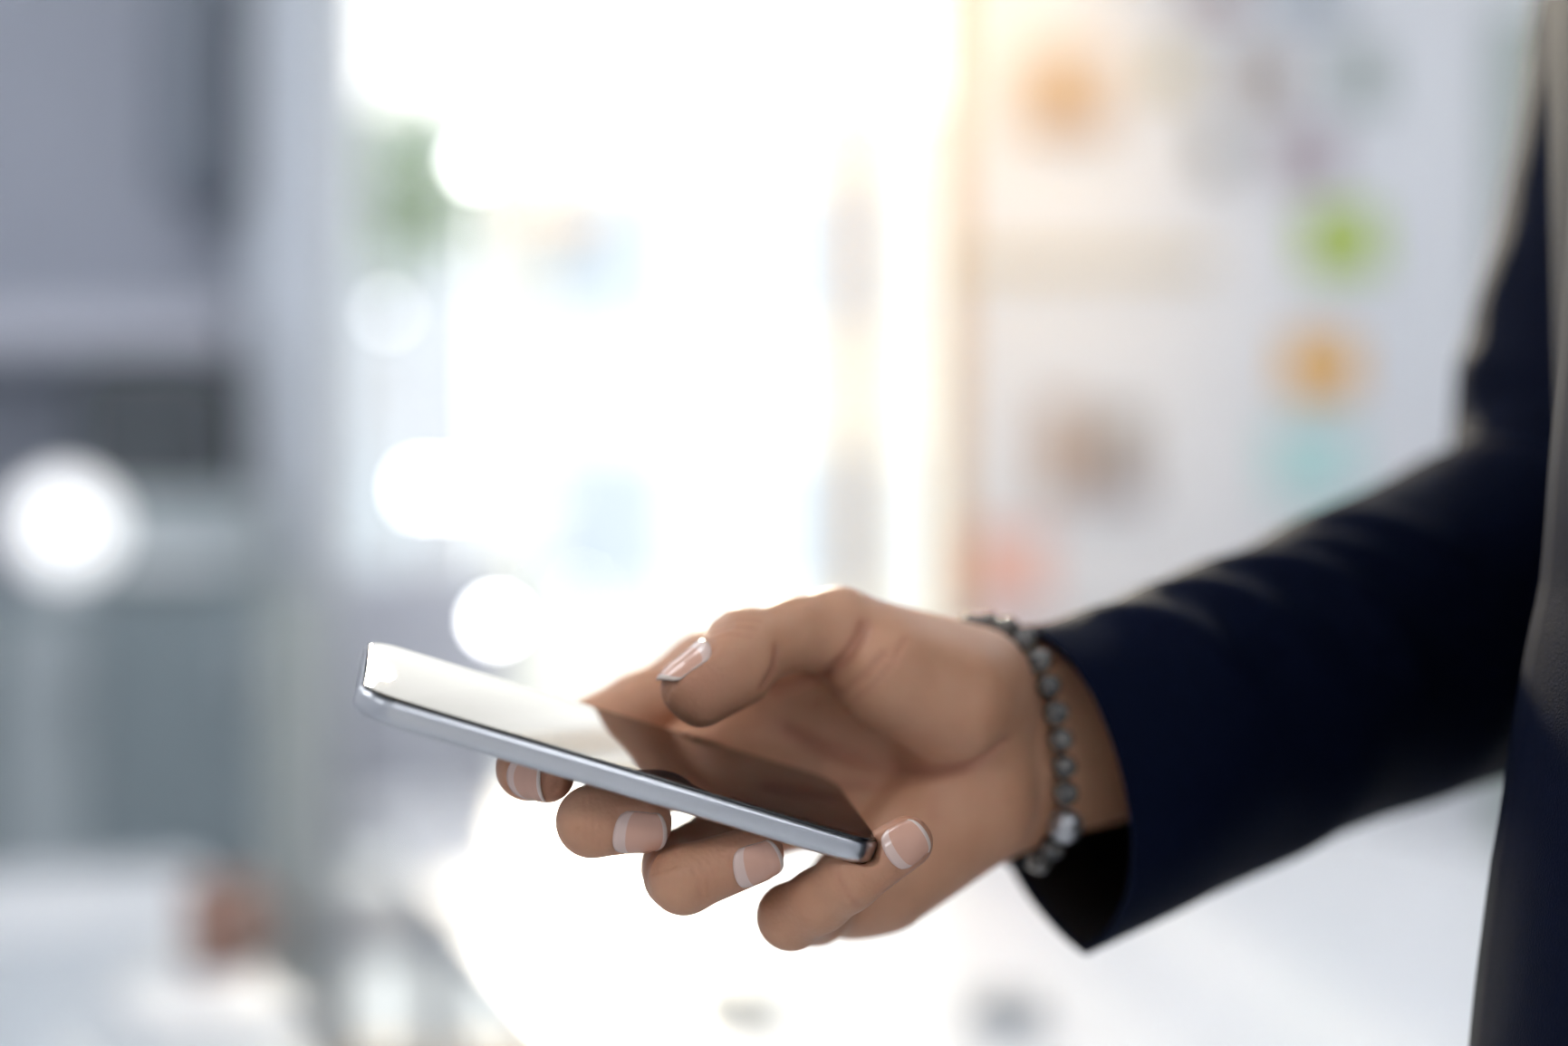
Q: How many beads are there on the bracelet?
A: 13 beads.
